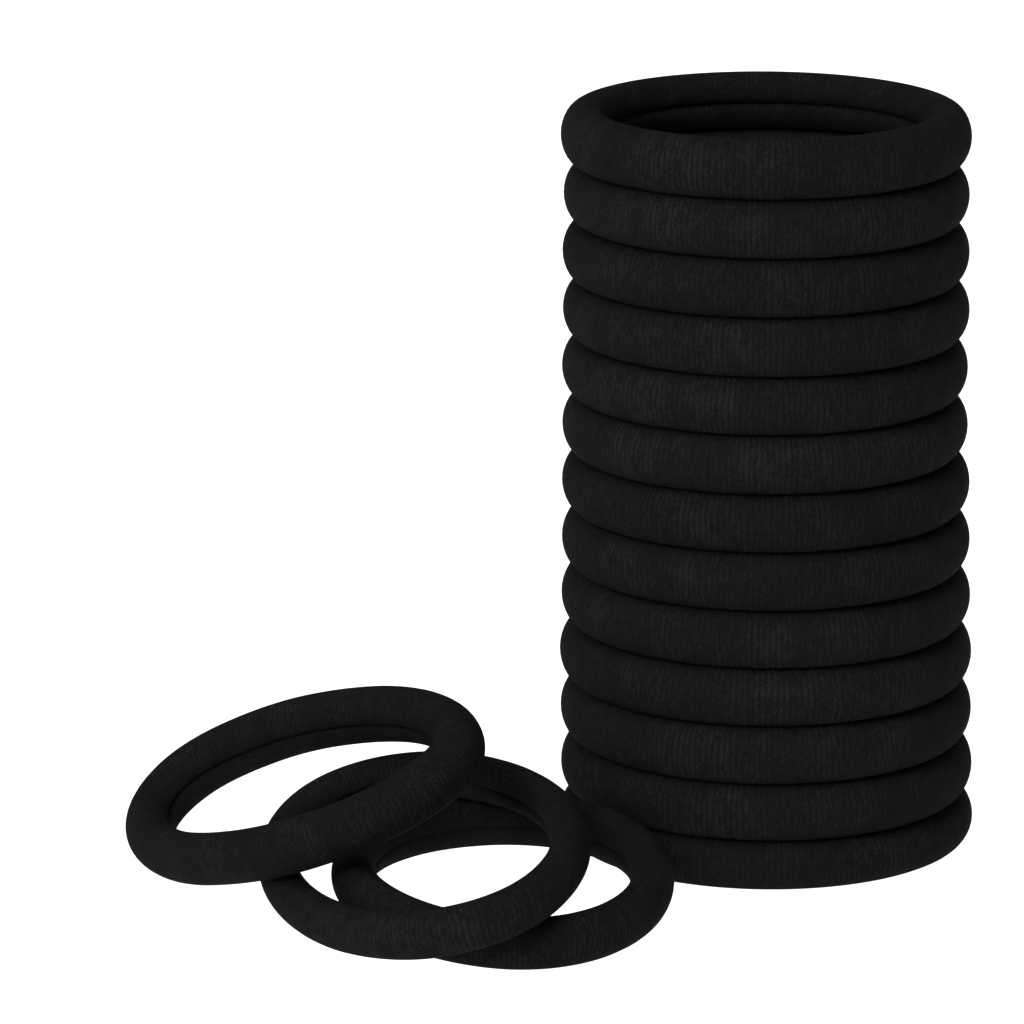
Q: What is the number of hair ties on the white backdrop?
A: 16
